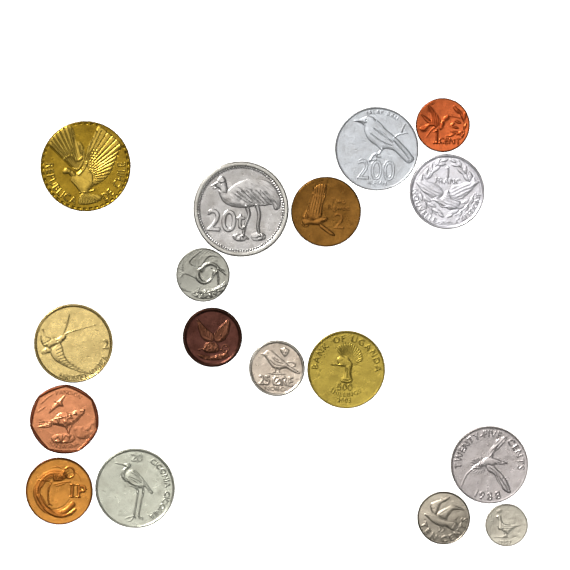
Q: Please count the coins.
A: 17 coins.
